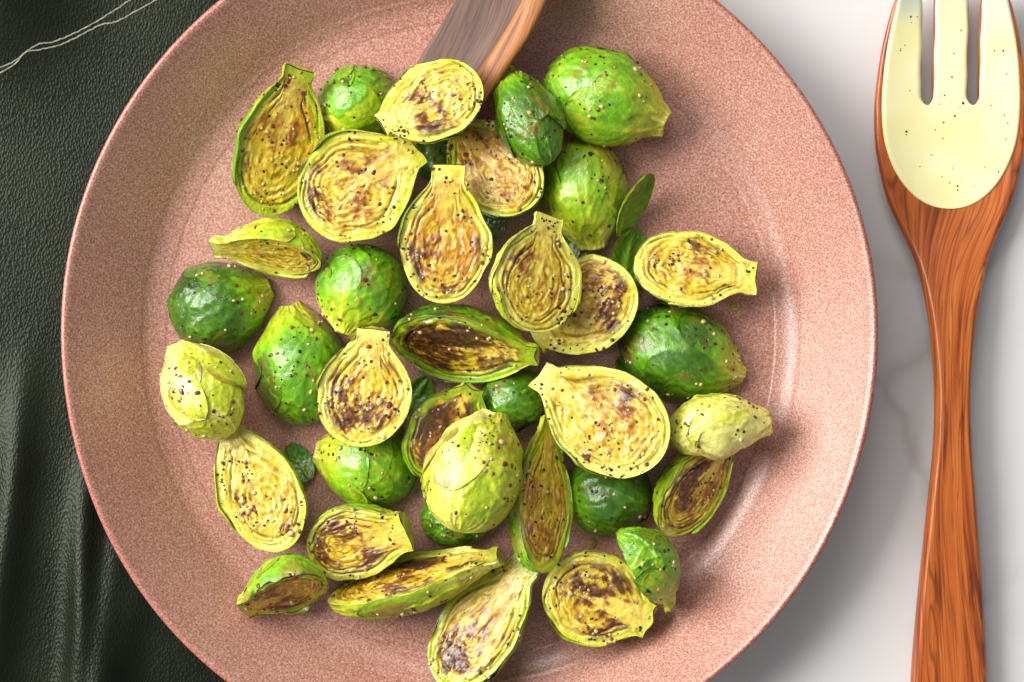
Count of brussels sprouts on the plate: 37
